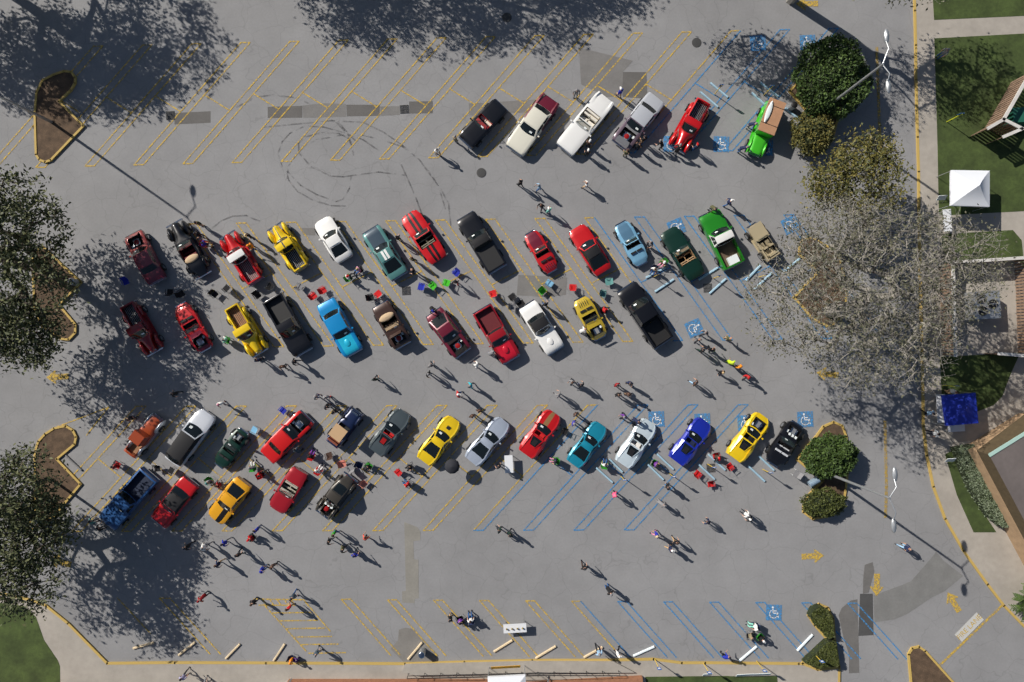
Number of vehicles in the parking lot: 50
